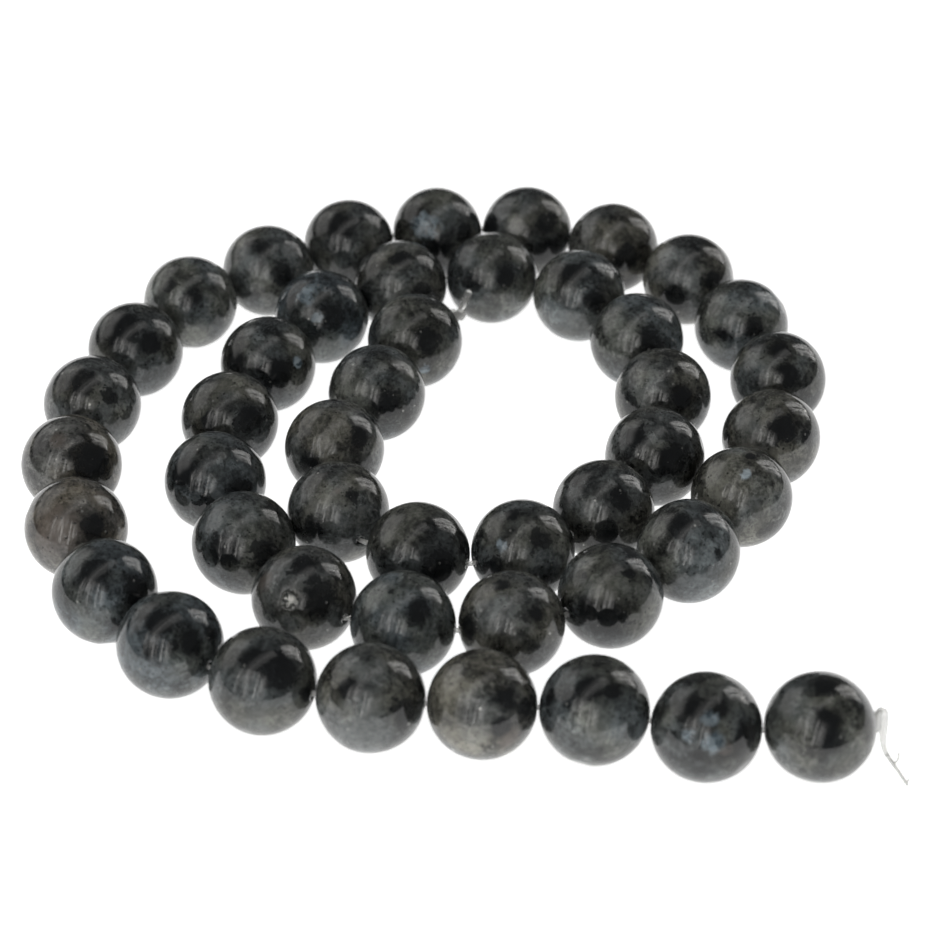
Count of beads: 46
